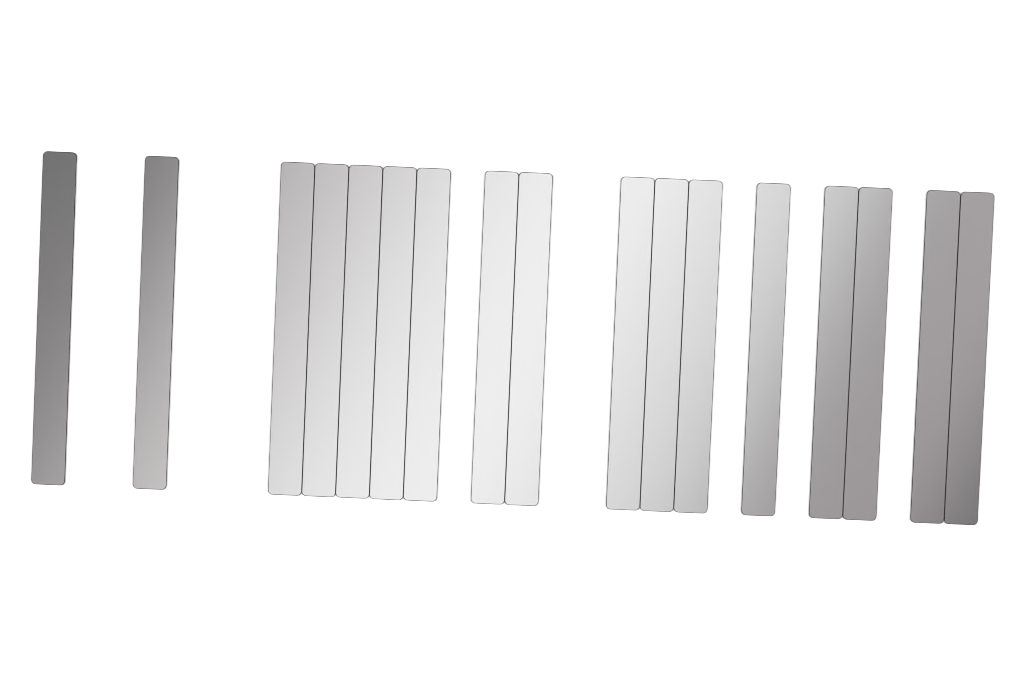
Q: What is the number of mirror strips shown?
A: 17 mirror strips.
